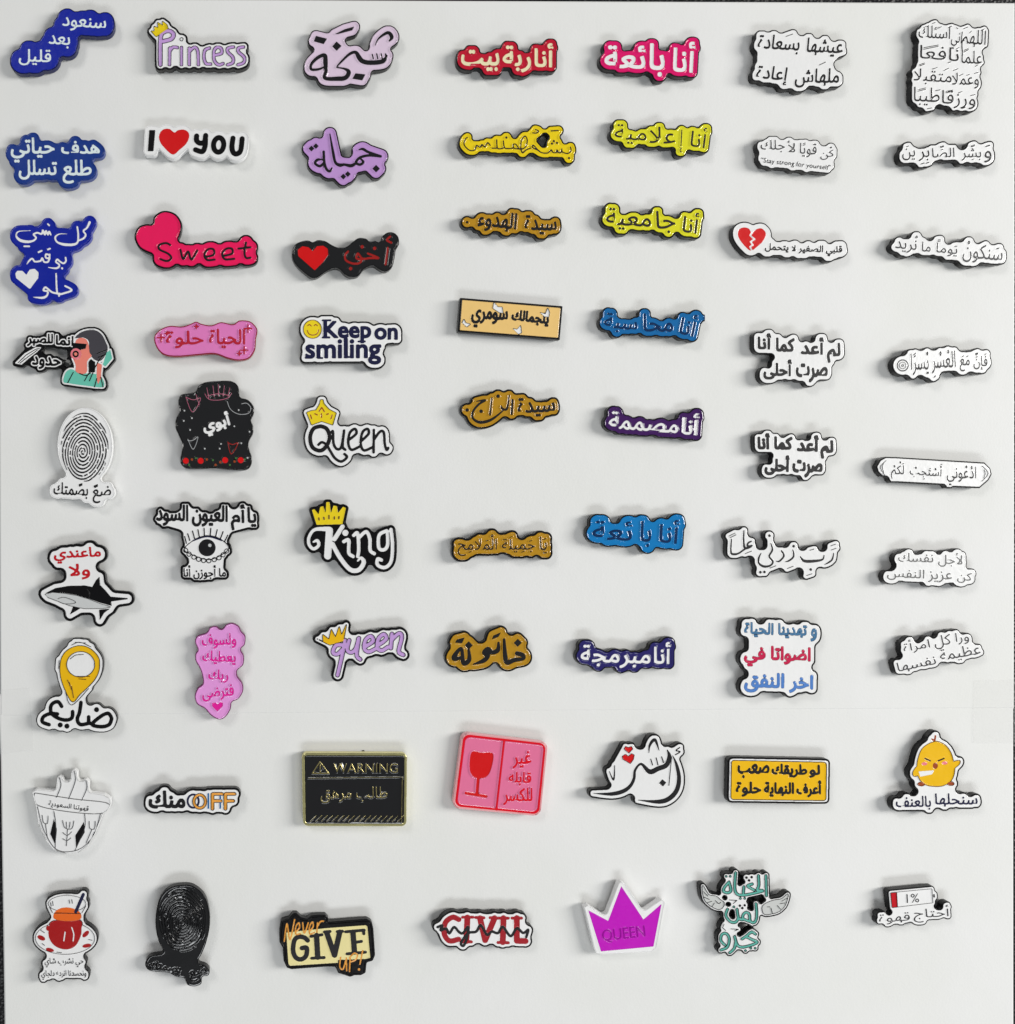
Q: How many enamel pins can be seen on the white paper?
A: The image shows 63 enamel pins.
